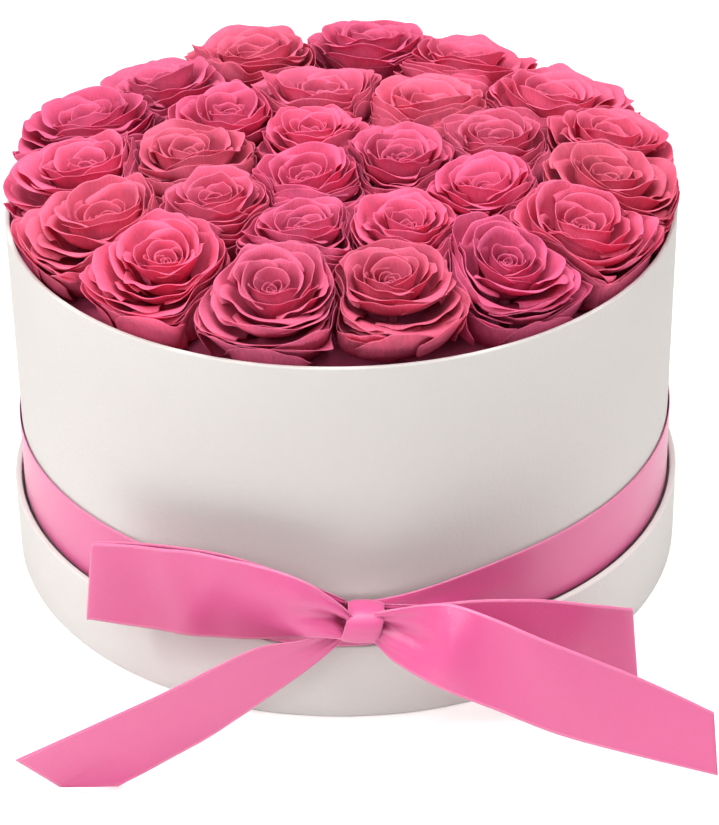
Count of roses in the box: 27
